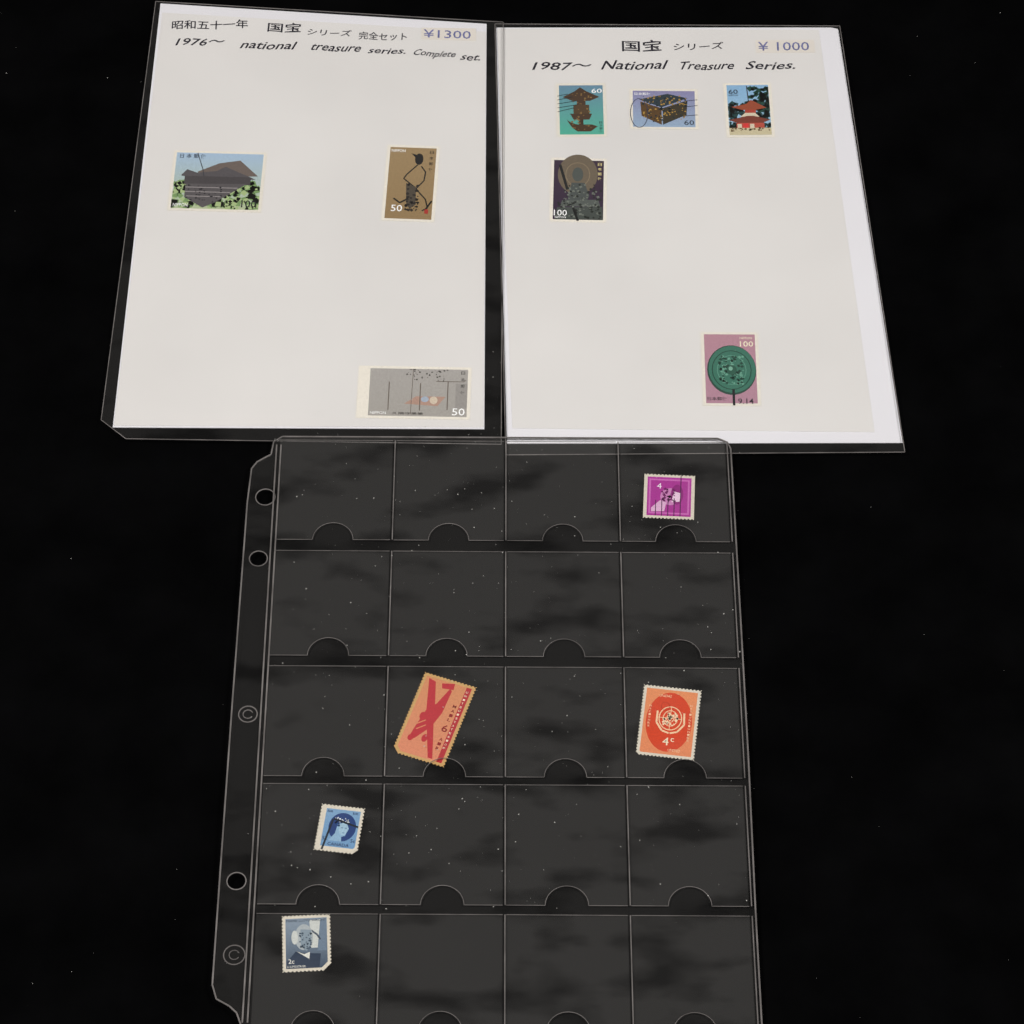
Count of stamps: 13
